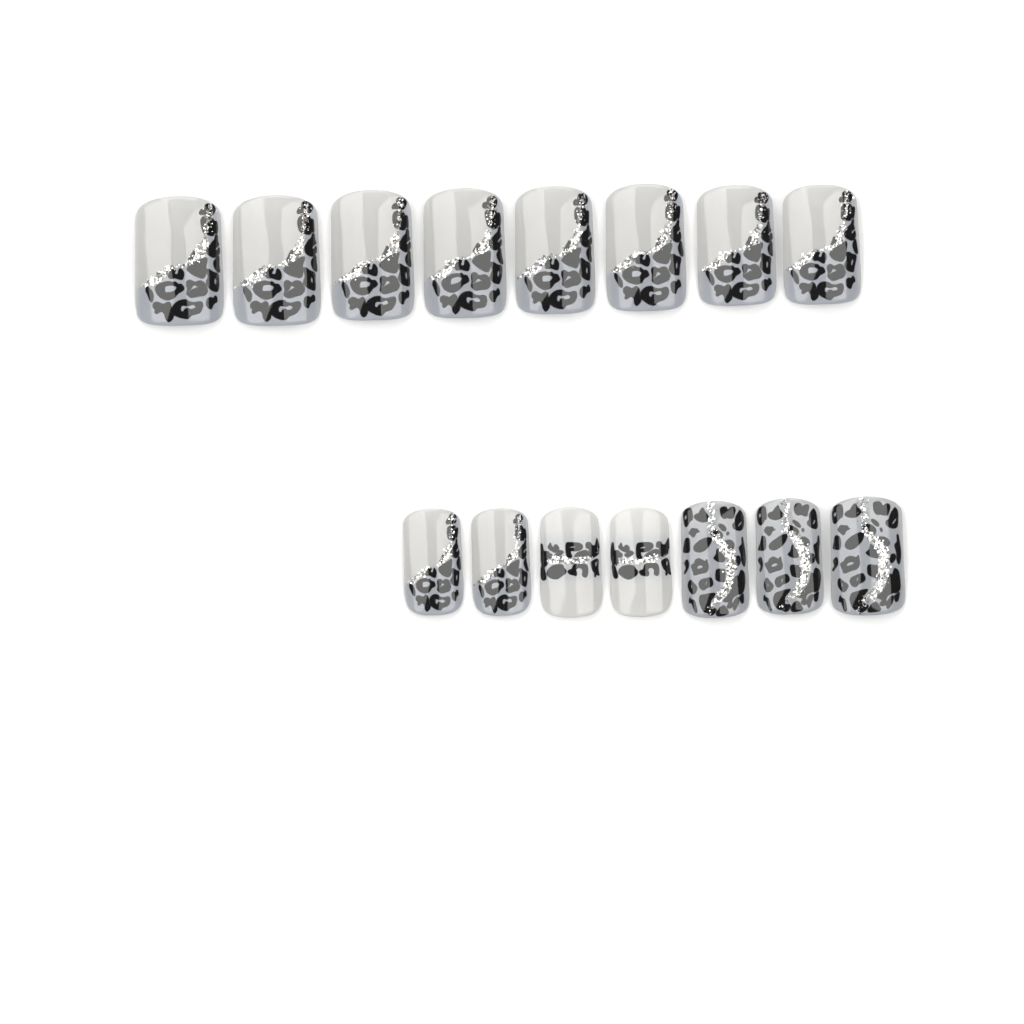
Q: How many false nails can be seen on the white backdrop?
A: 15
